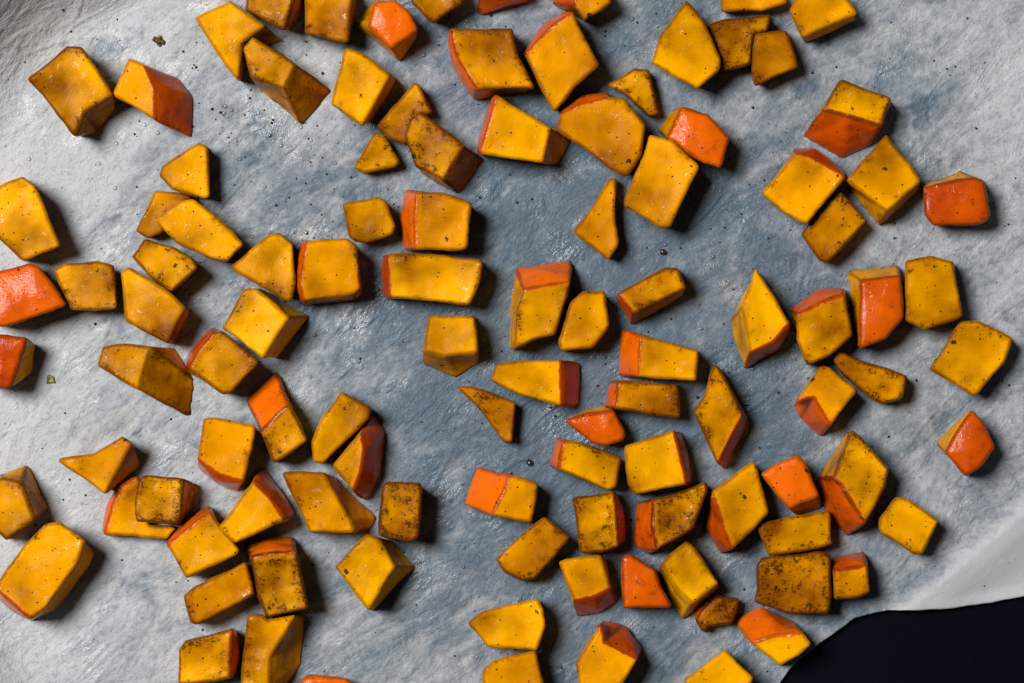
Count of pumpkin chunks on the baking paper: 108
